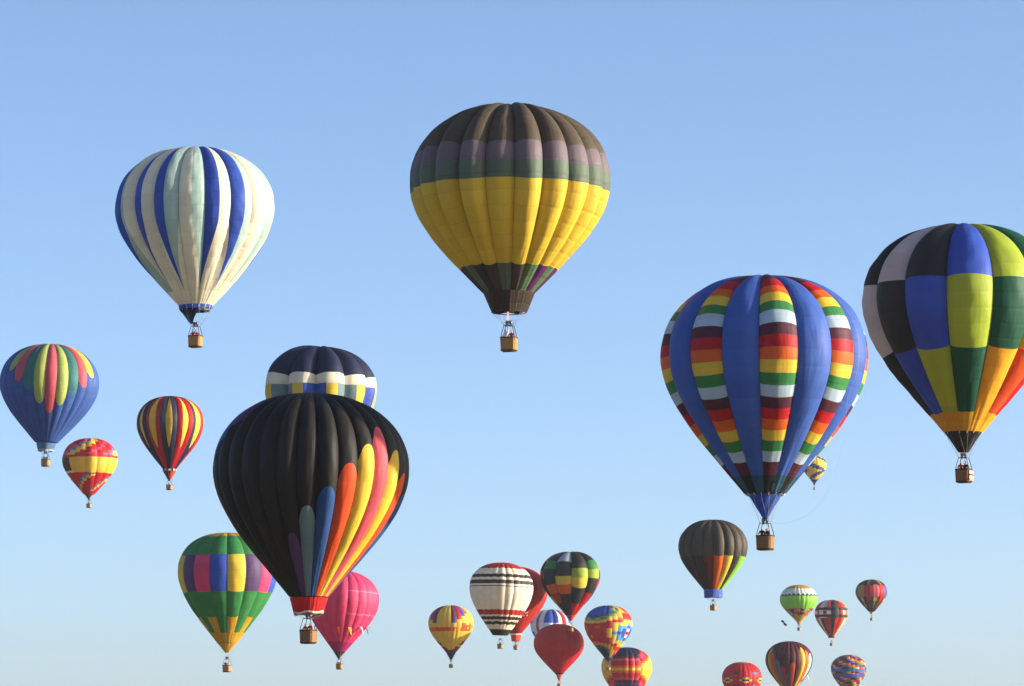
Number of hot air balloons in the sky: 27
